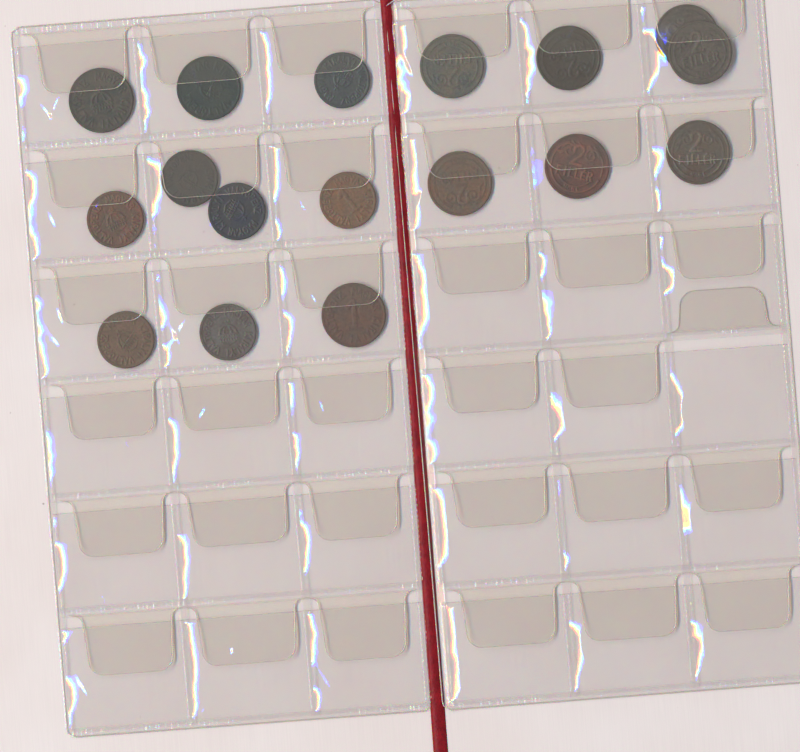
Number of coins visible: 17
